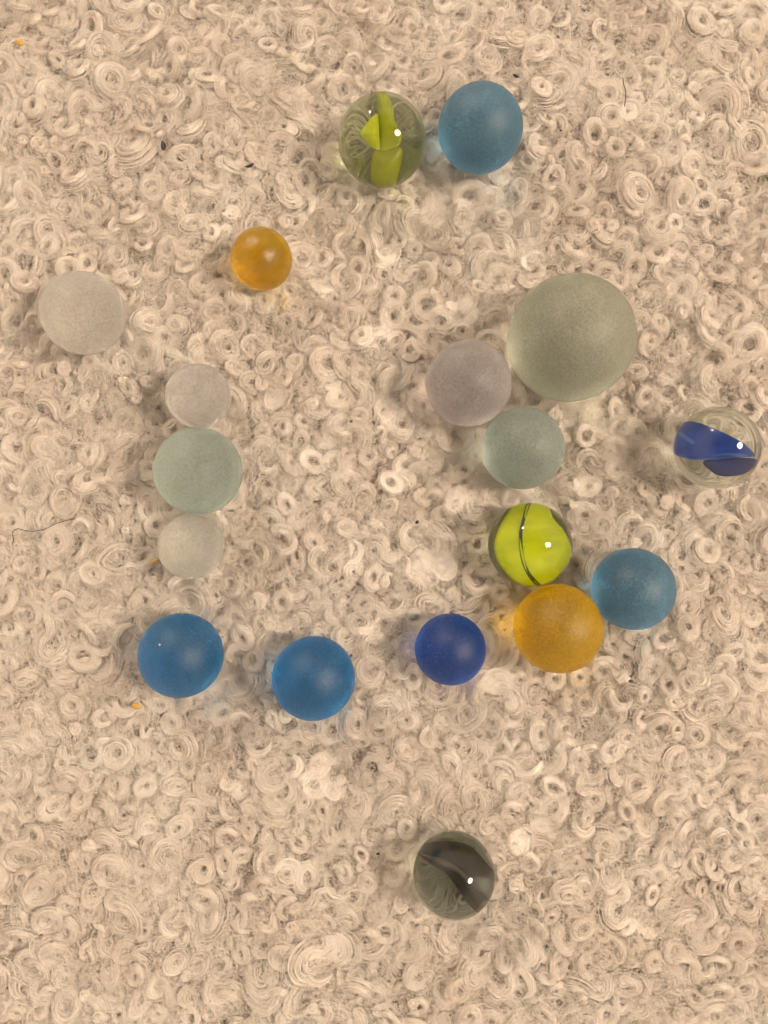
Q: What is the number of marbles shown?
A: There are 18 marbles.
